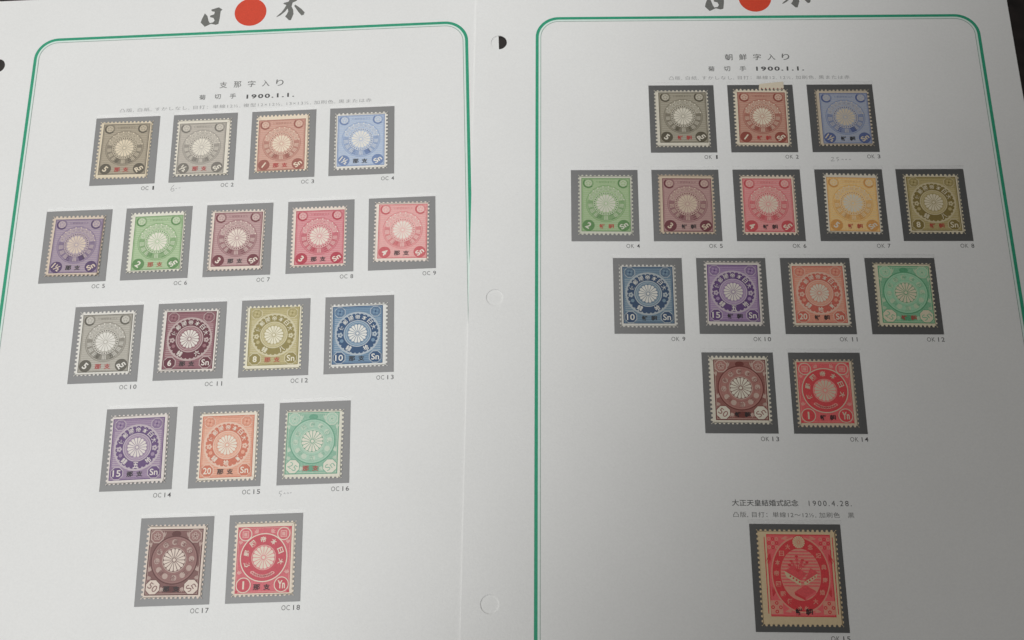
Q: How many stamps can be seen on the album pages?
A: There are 33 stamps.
